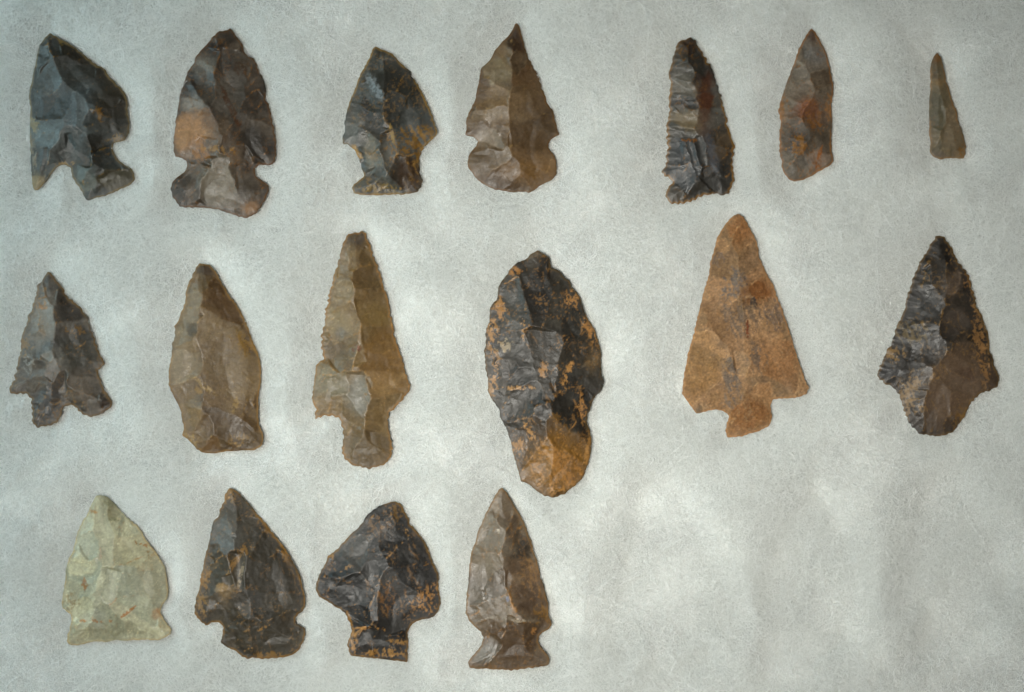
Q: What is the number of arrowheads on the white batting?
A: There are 17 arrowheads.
